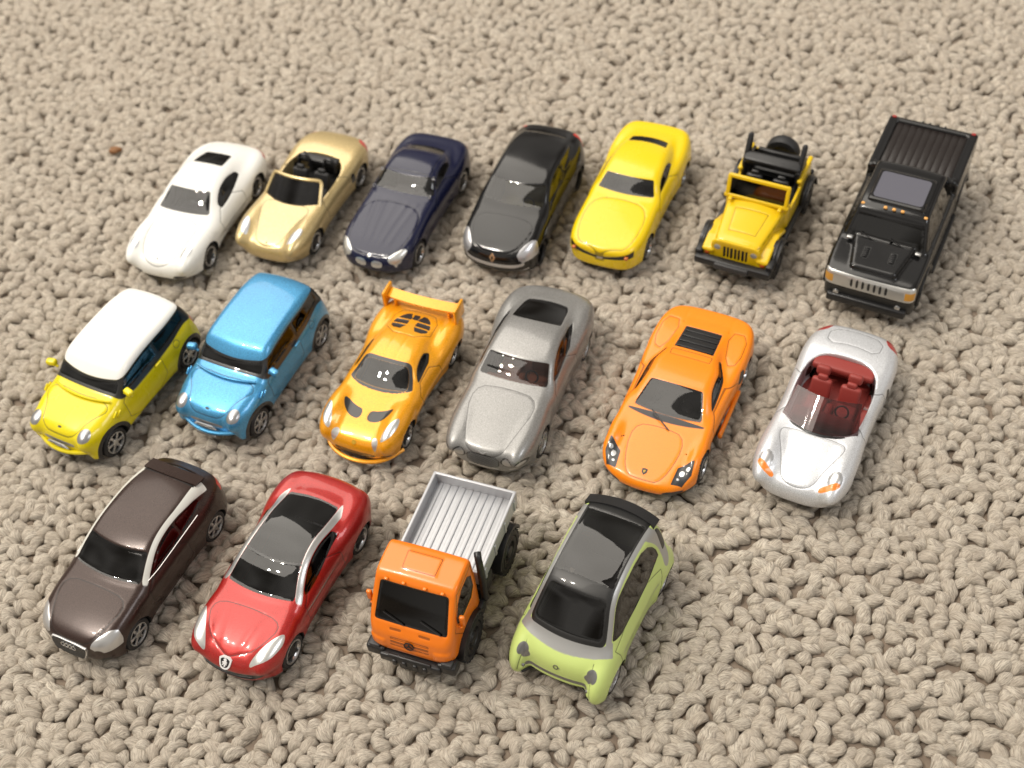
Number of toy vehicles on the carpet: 17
